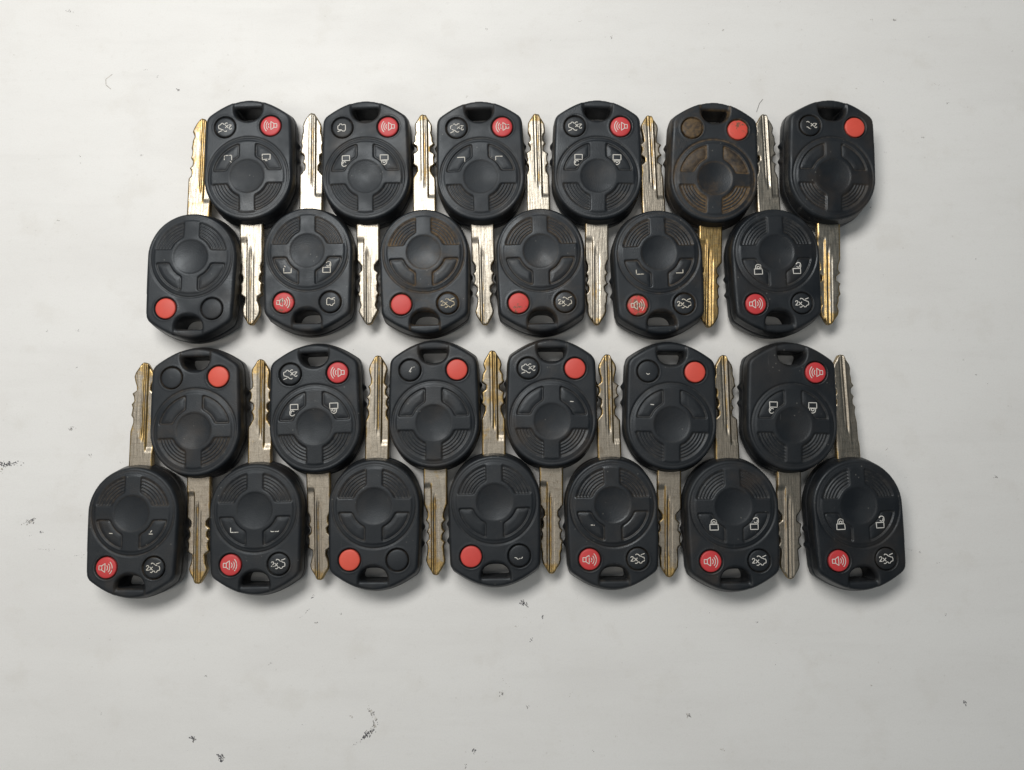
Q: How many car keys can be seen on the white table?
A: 25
